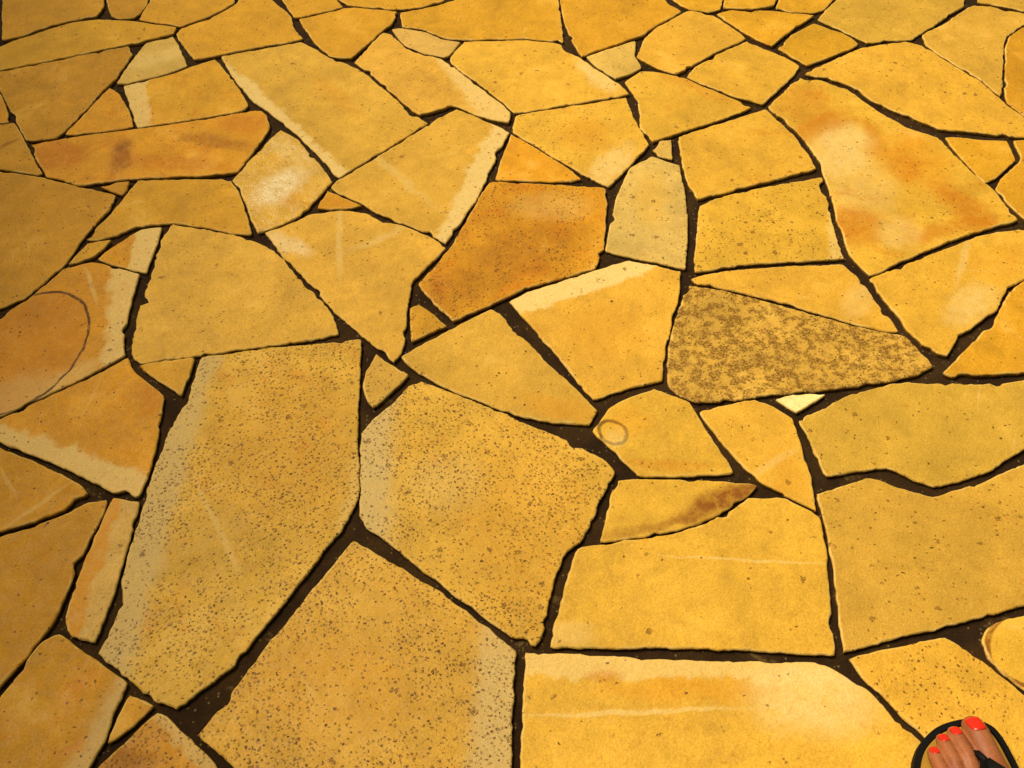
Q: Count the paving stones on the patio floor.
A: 85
